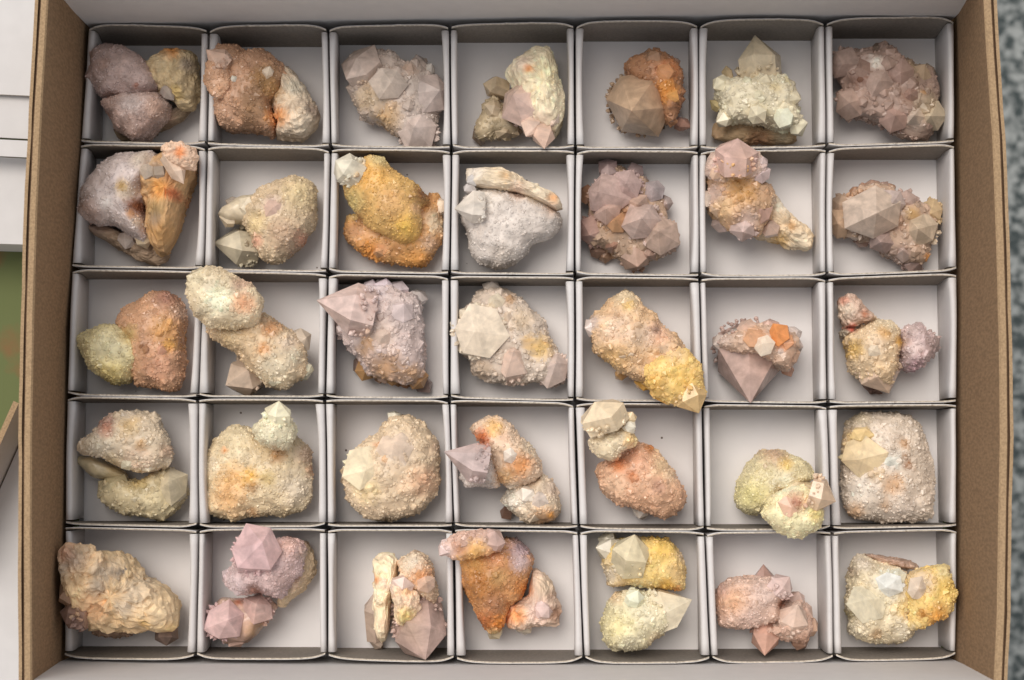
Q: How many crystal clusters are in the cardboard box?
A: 35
